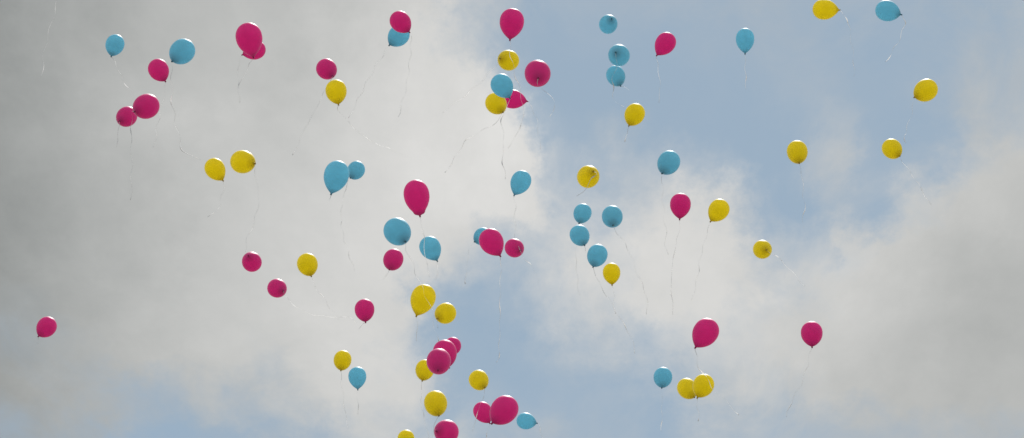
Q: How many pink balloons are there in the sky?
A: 28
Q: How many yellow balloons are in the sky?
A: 24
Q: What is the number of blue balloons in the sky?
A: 23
